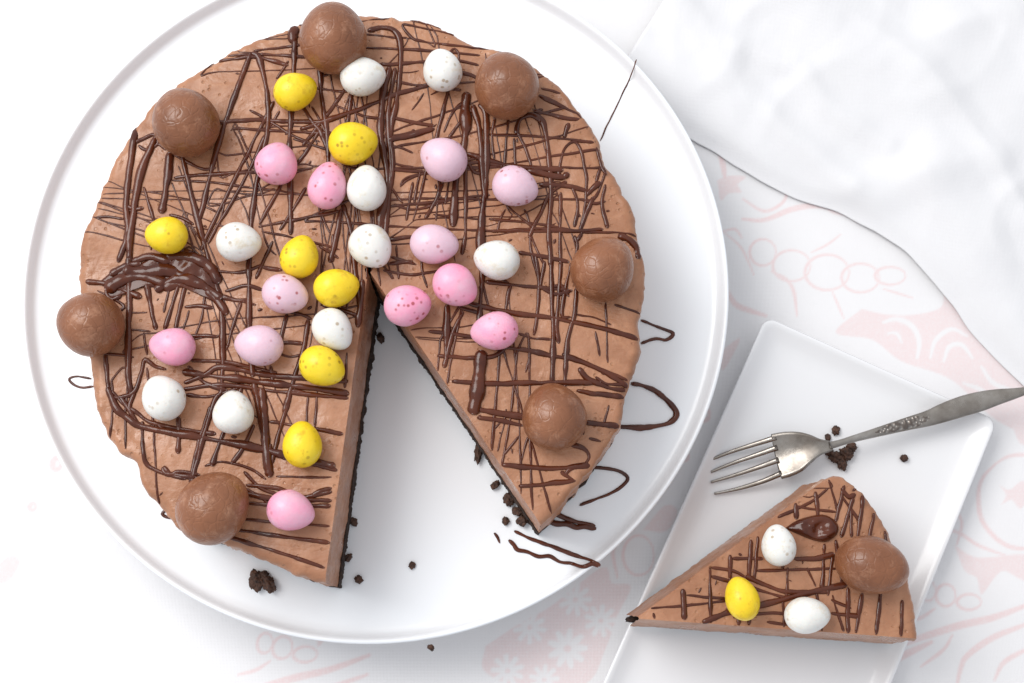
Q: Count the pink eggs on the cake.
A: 12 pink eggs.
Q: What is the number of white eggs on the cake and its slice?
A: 11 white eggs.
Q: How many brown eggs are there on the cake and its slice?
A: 8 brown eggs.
